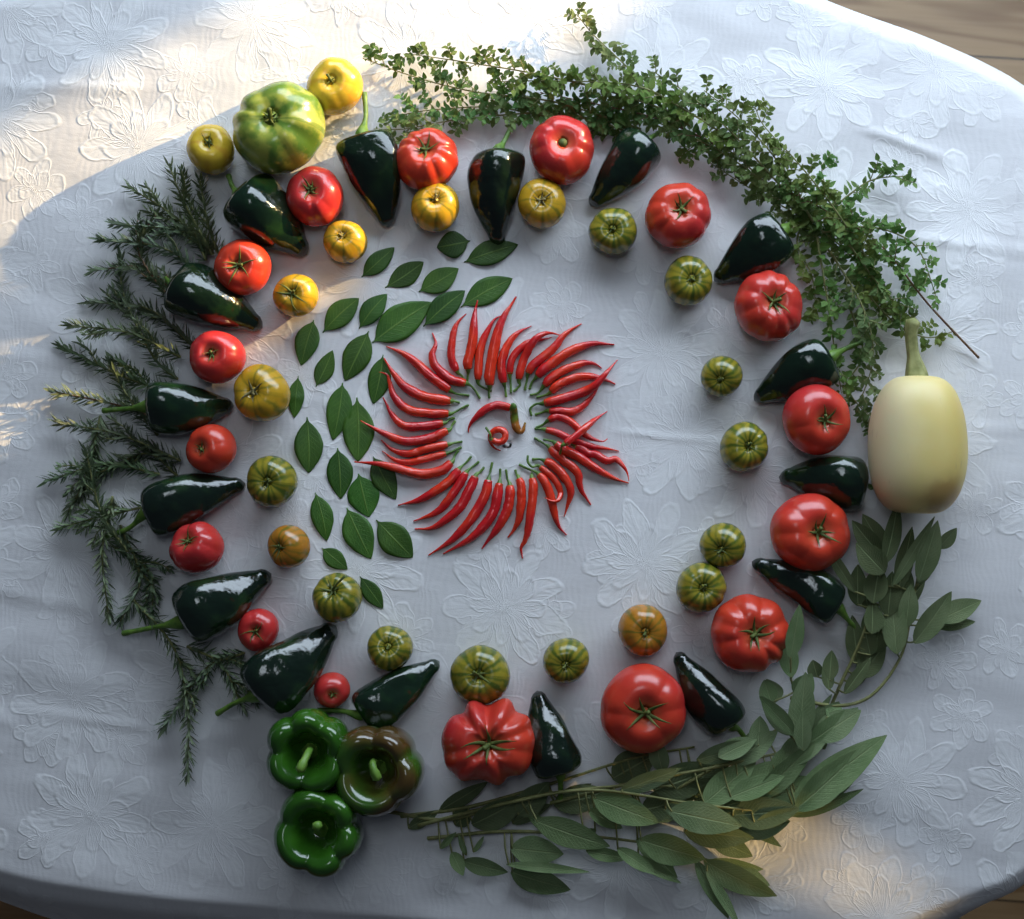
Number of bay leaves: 26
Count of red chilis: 41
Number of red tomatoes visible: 16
